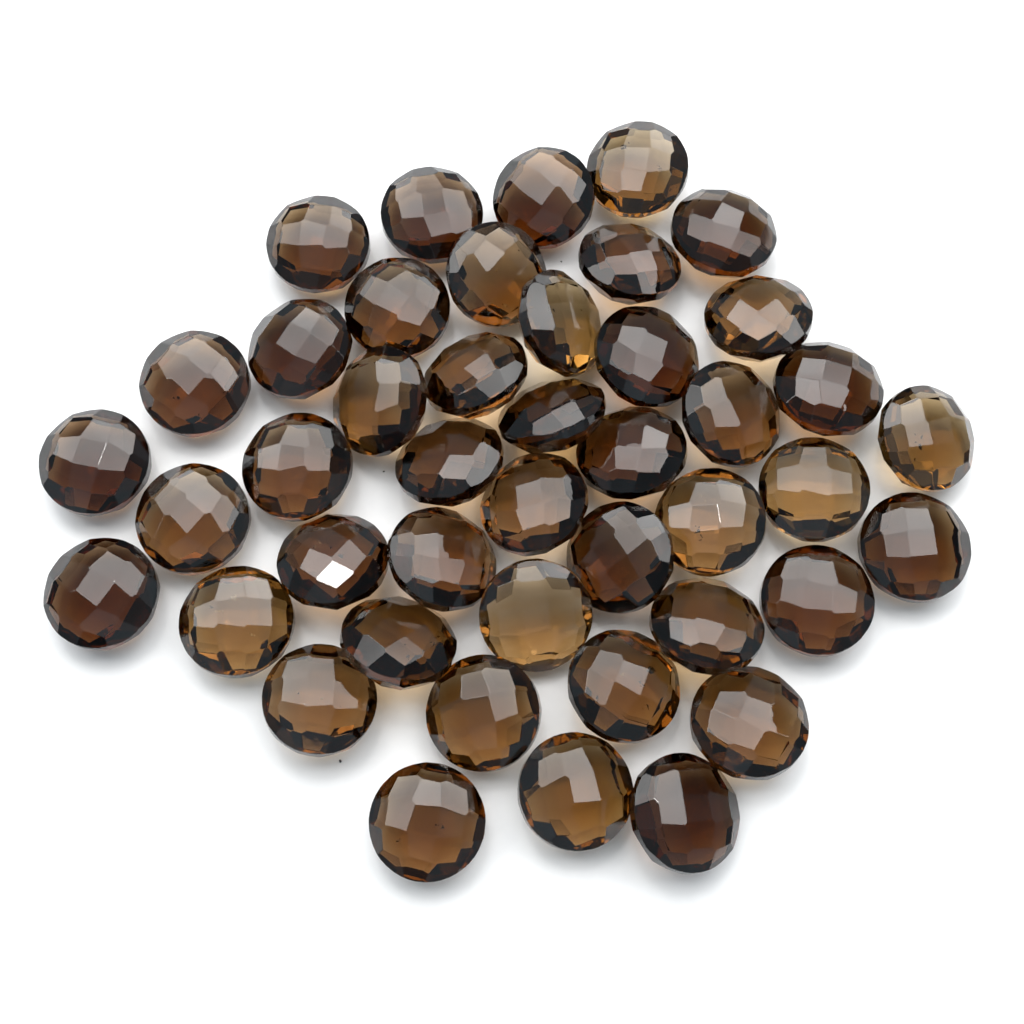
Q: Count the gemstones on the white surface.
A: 44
